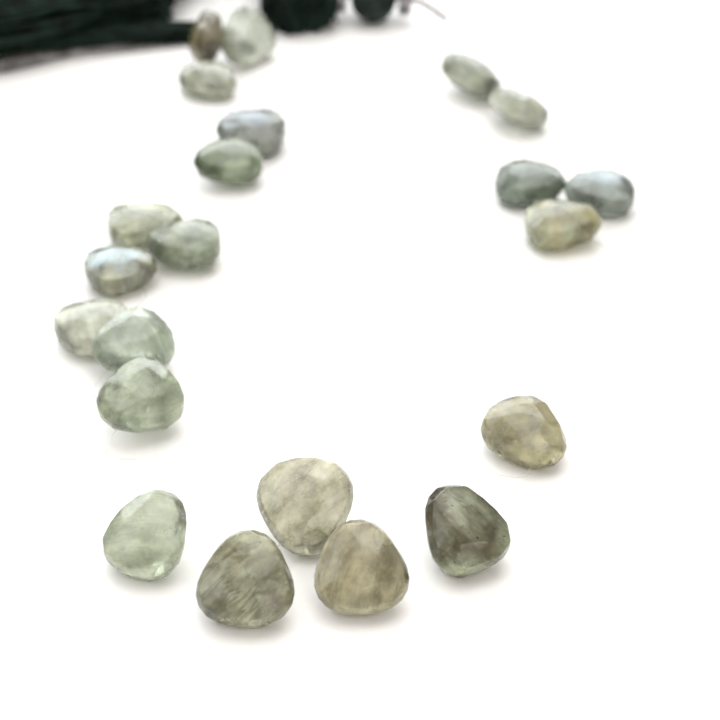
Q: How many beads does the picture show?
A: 22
